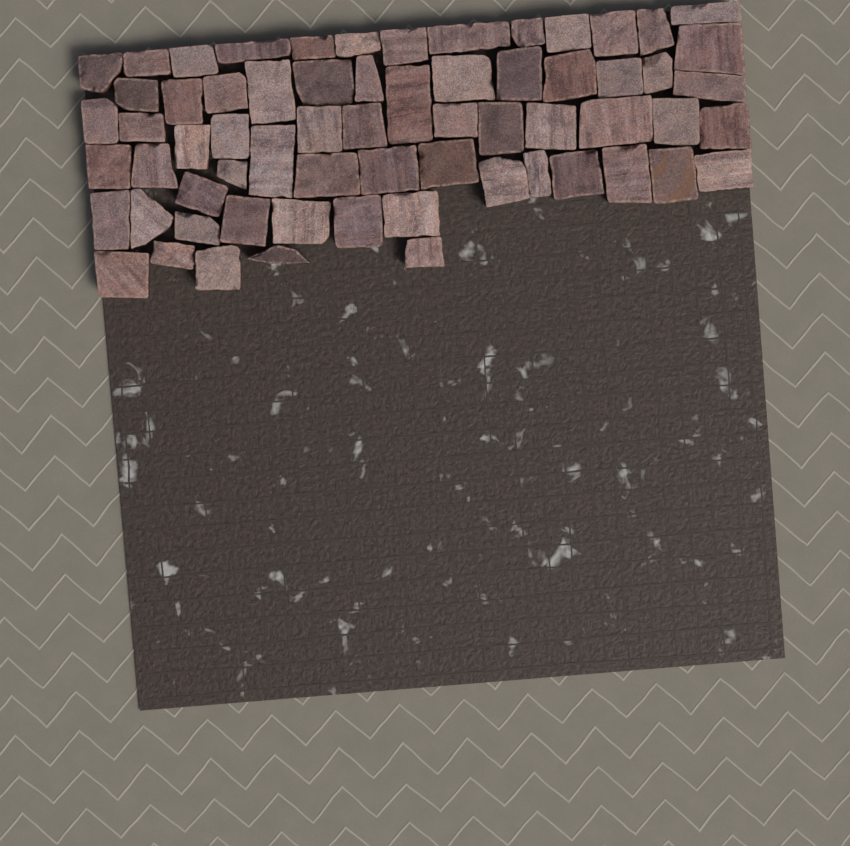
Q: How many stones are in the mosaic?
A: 65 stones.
